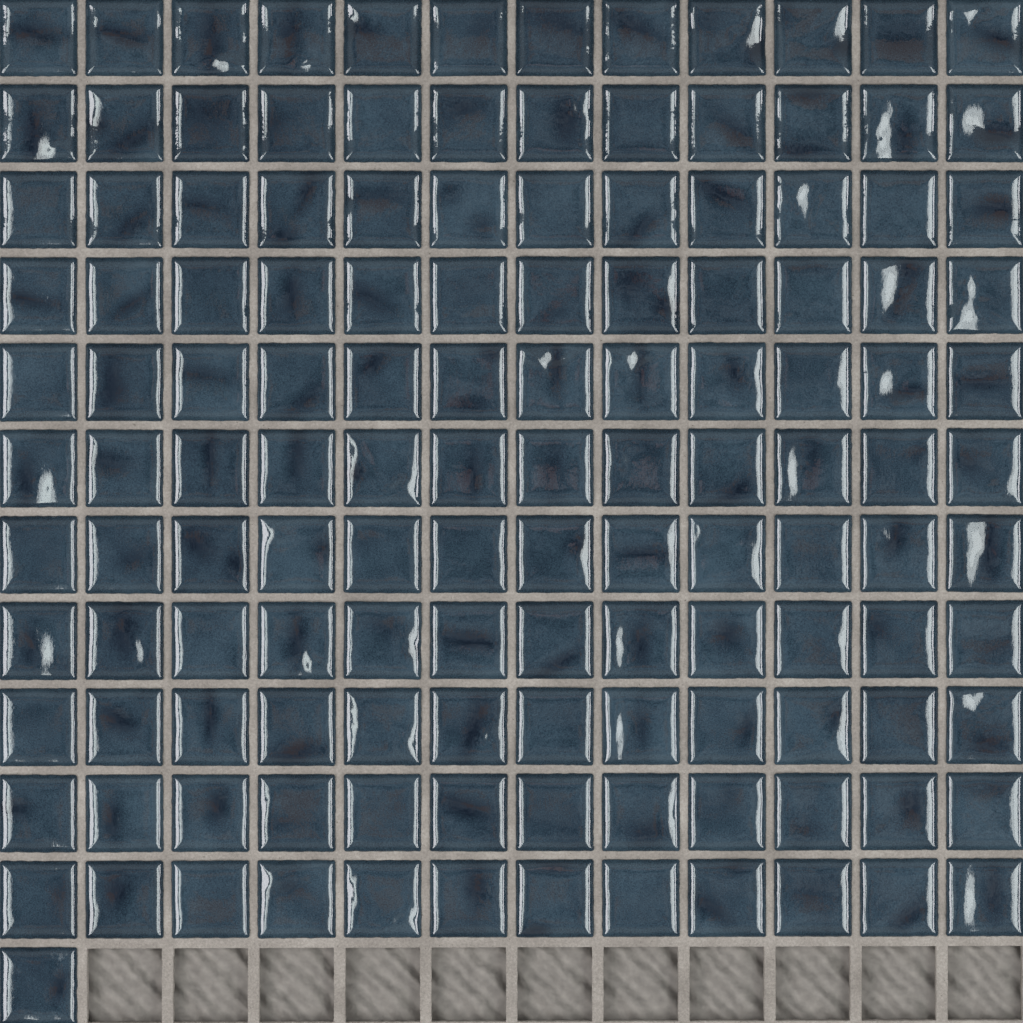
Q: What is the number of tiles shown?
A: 133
